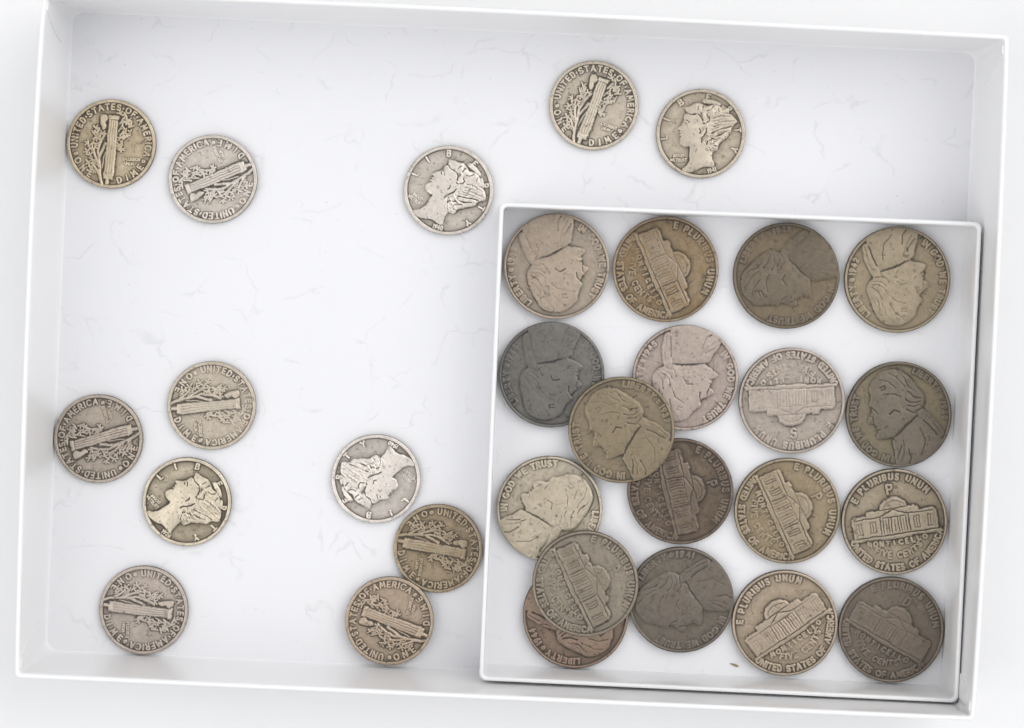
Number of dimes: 12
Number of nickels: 18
